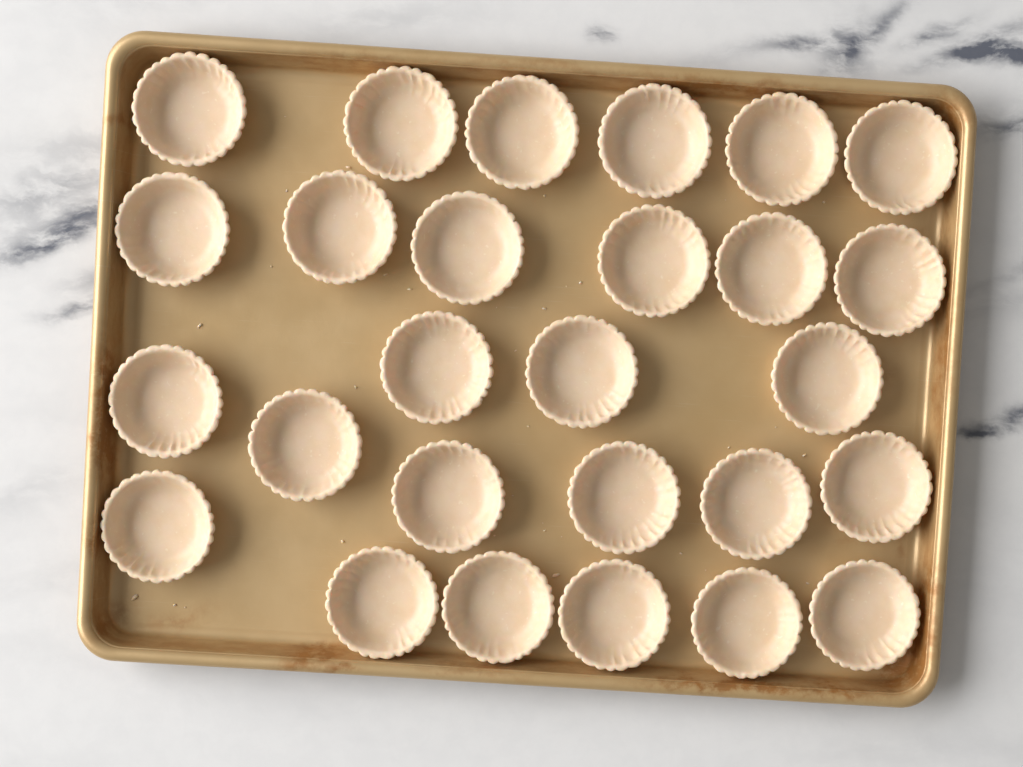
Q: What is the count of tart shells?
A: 27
